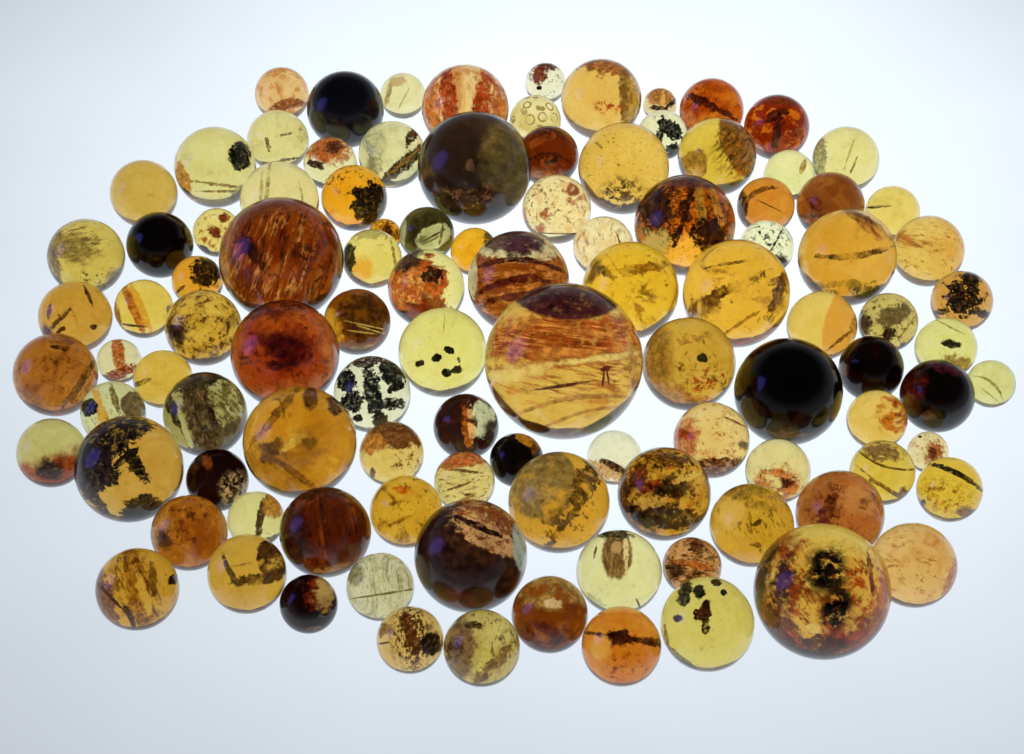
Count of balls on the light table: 105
